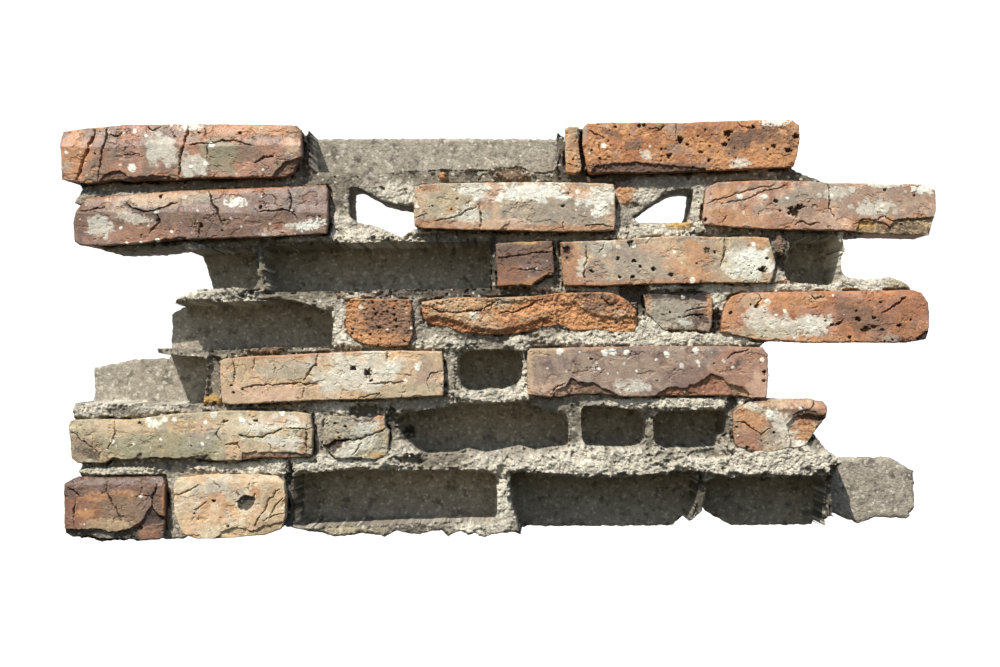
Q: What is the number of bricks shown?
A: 19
